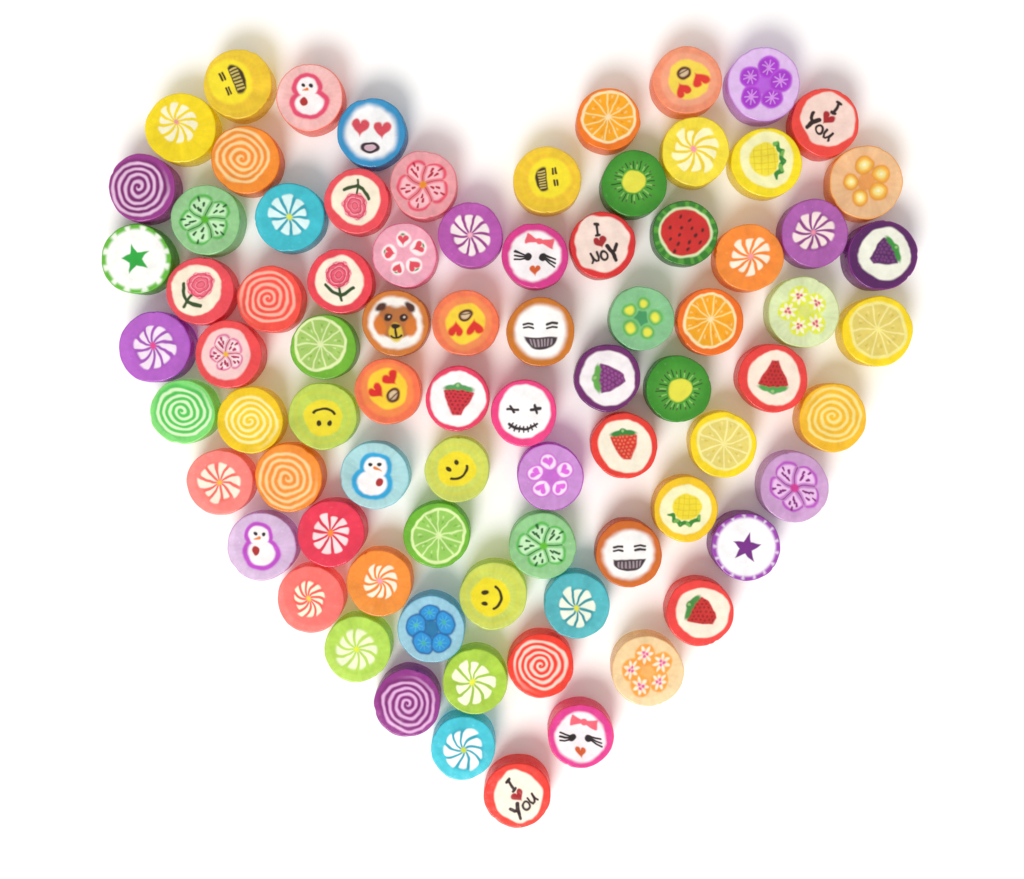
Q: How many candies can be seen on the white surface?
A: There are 80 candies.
